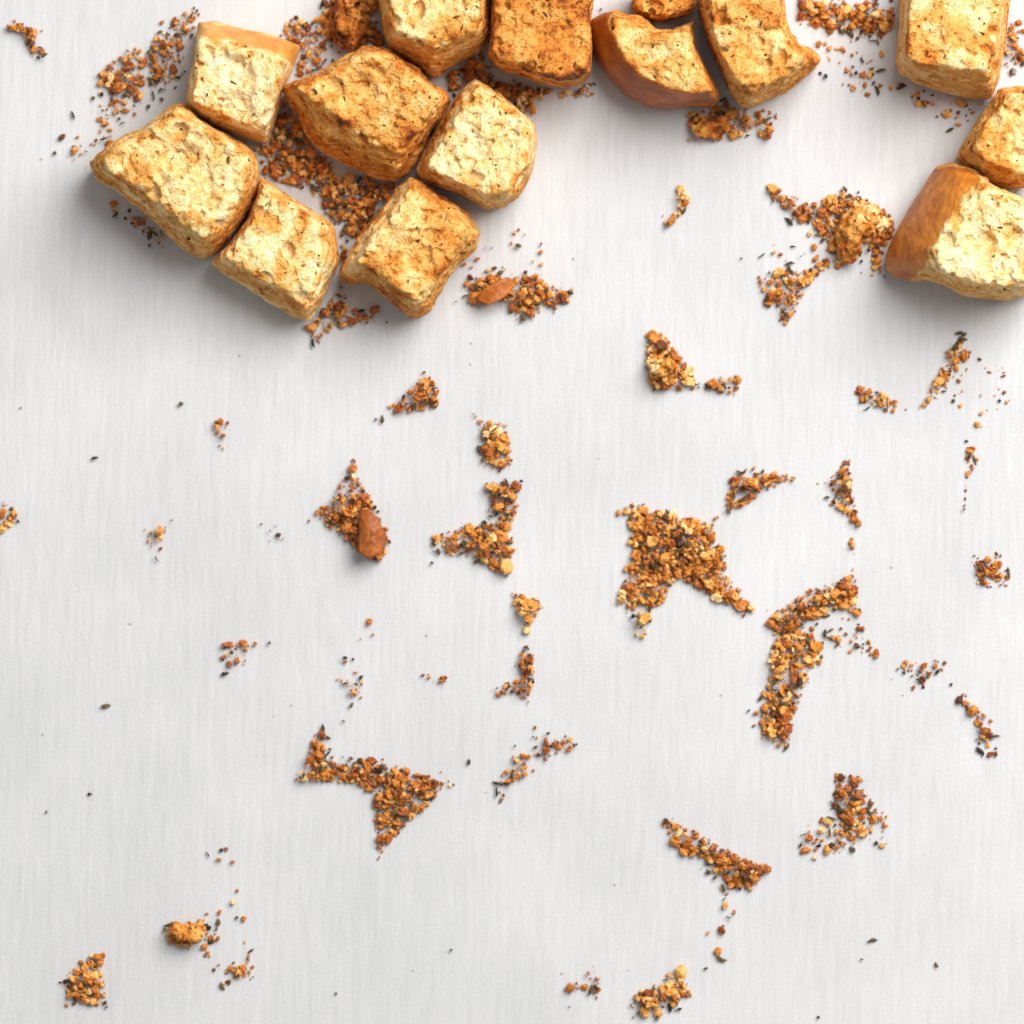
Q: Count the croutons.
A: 14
